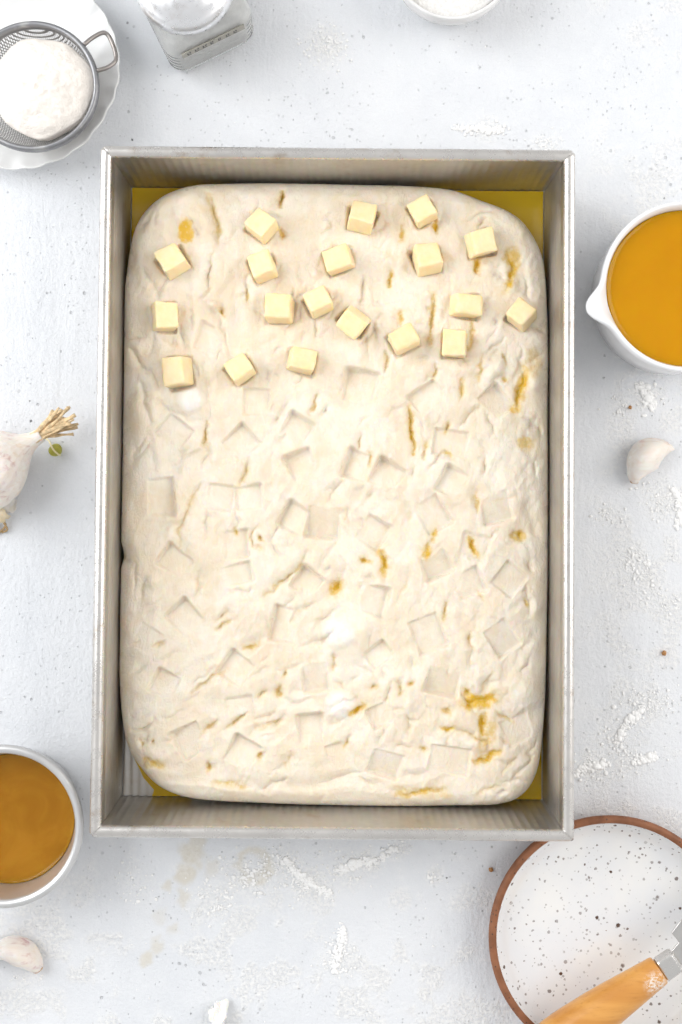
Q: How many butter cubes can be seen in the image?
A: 19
